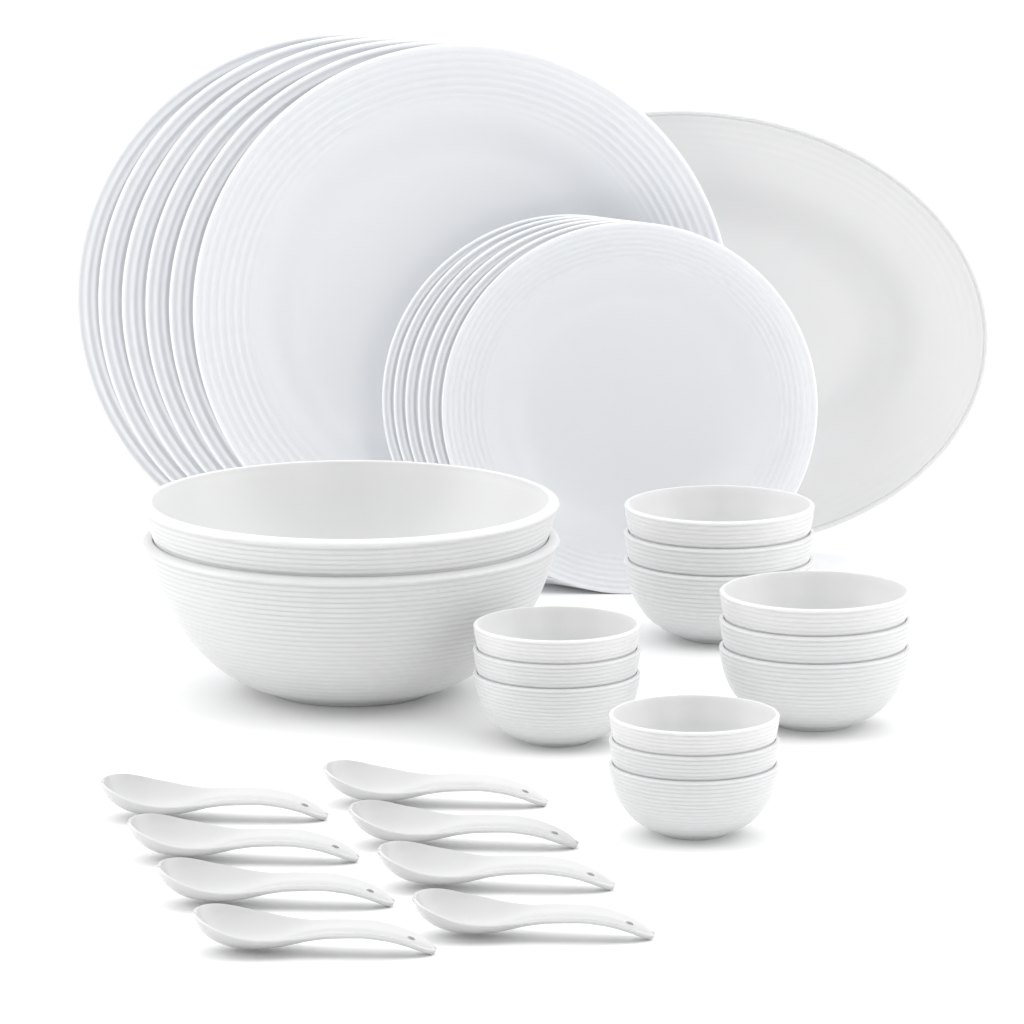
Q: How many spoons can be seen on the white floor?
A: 8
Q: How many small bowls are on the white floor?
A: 12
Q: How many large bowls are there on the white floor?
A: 2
